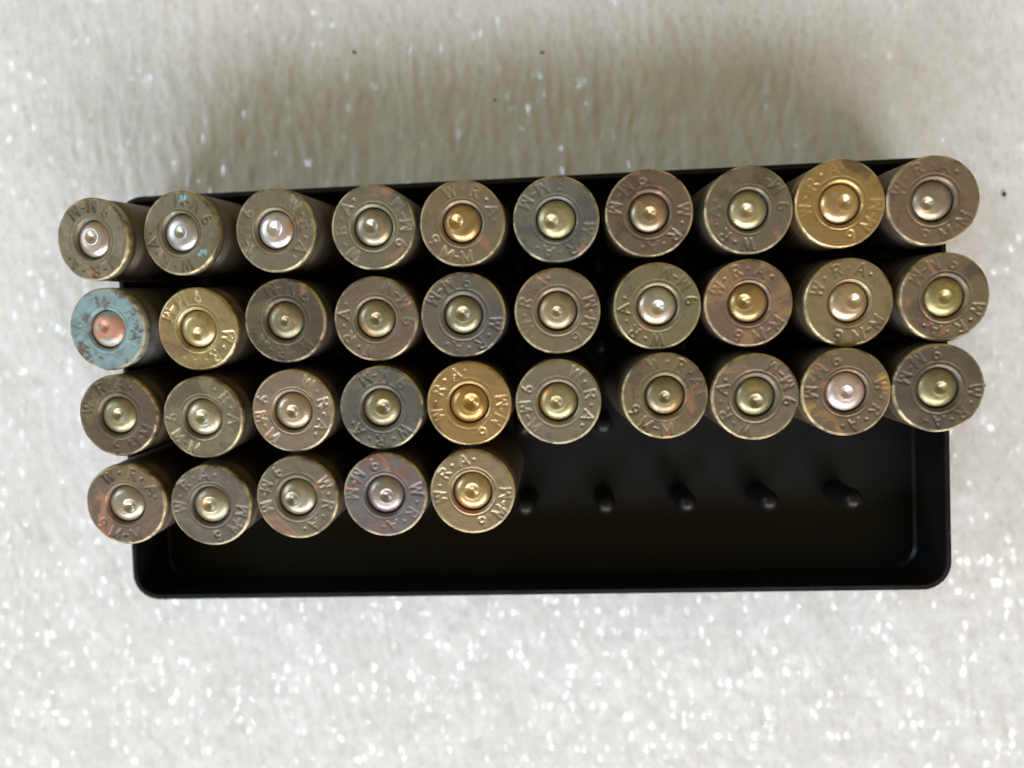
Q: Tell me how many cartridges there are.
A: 35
